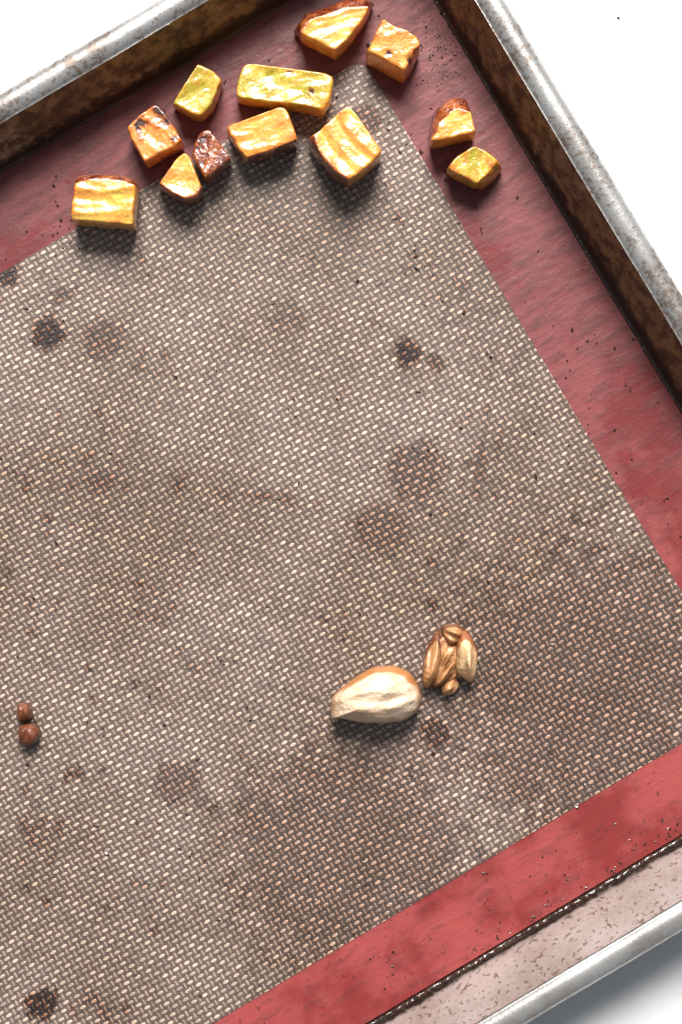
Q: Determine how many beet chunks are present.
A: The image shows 12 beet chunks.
